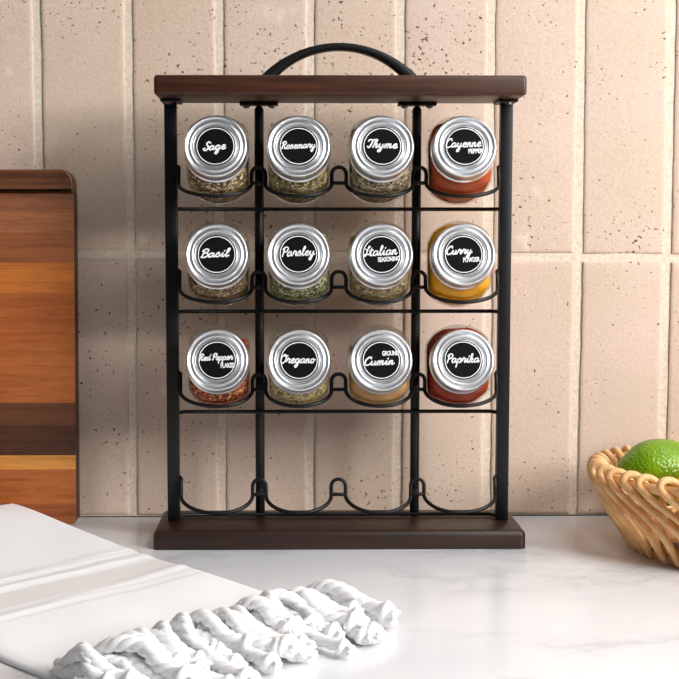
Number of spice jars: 12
